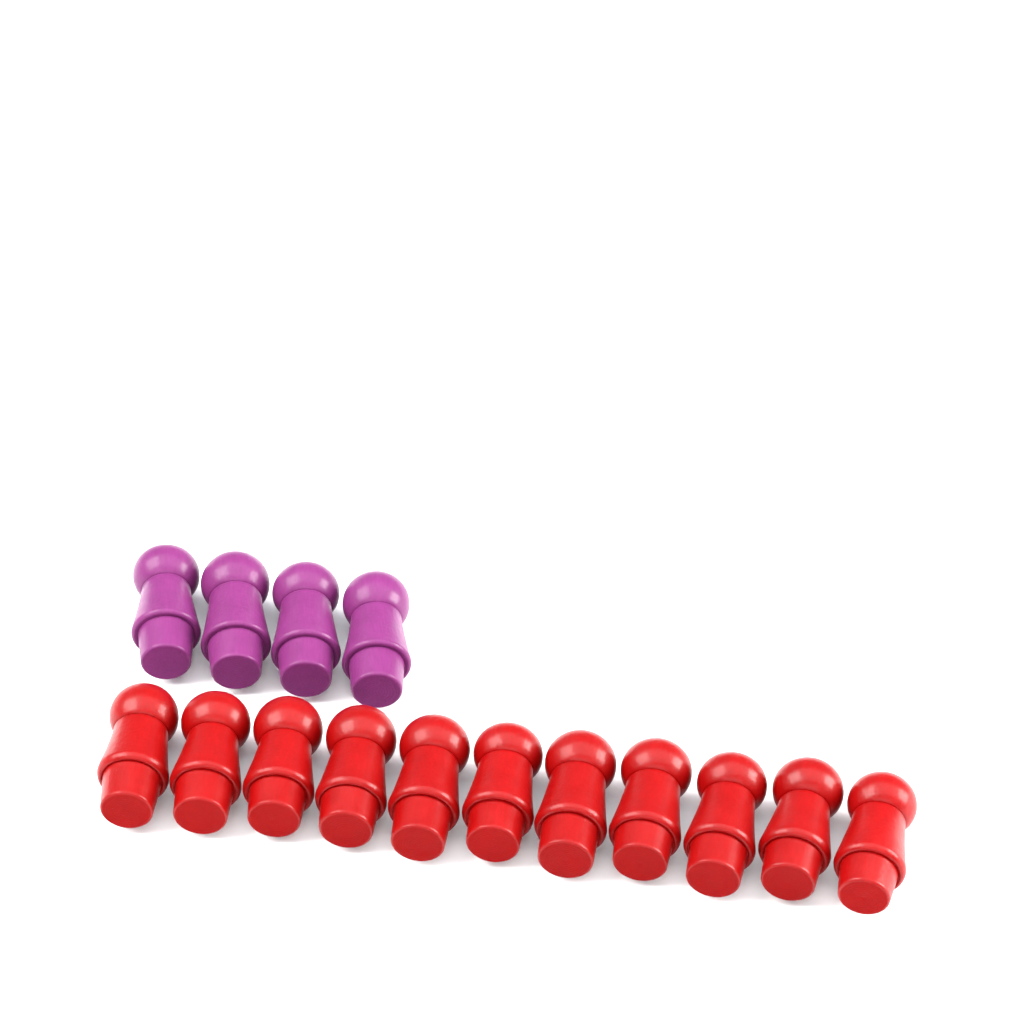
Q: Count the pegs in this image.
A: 15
